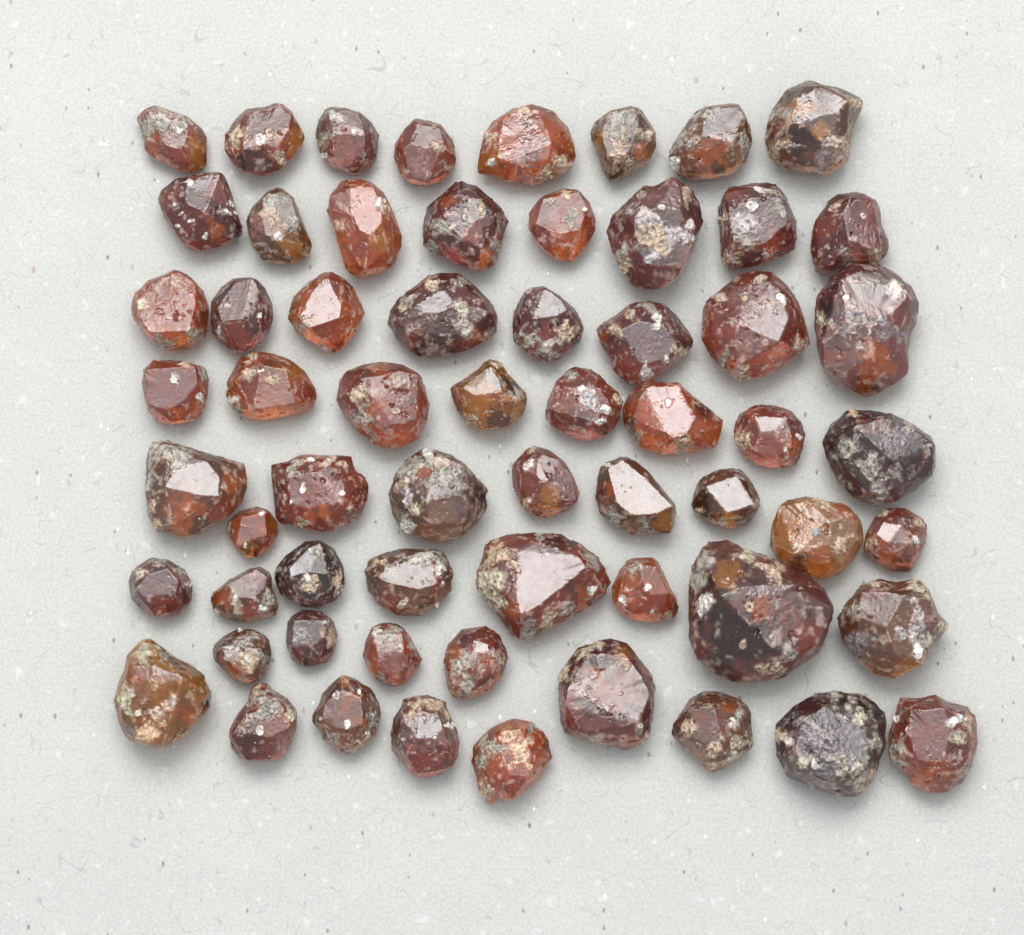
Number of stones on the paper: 62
